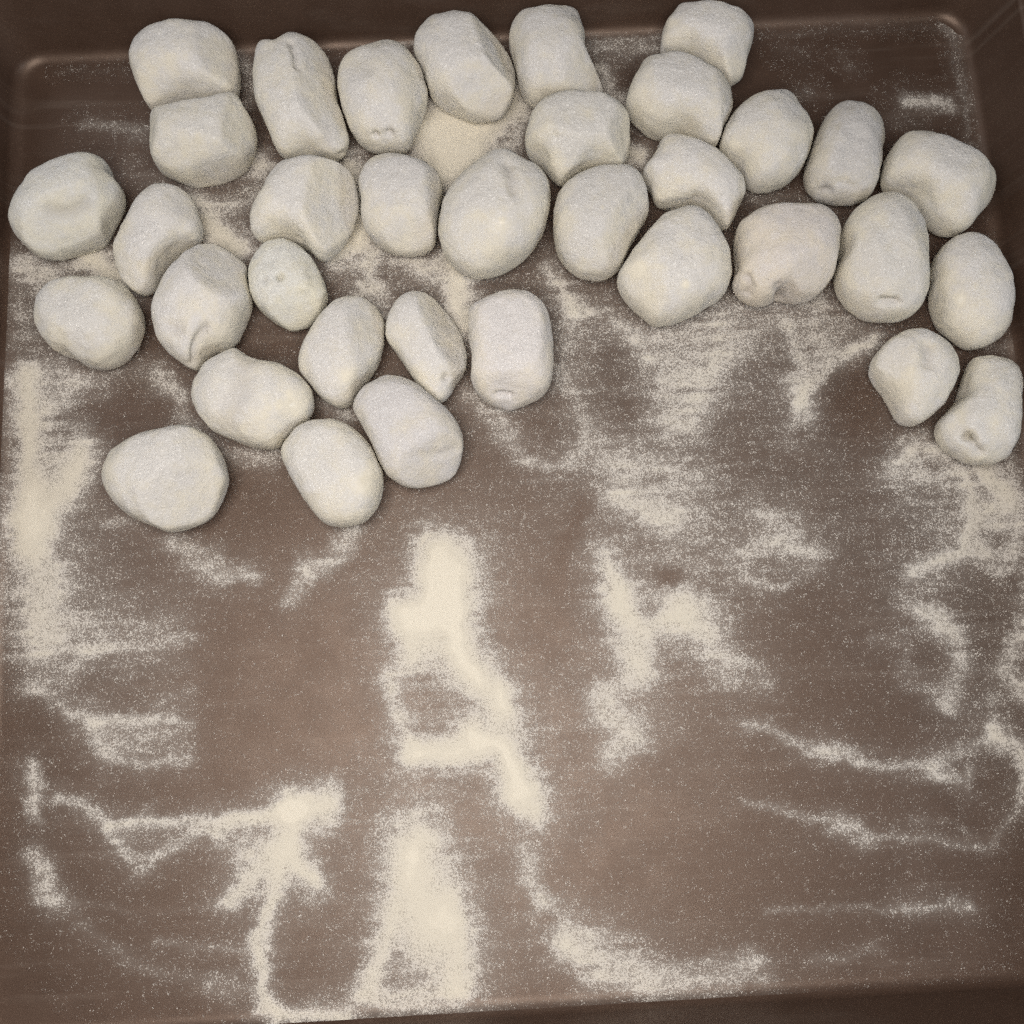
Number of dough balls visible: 35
